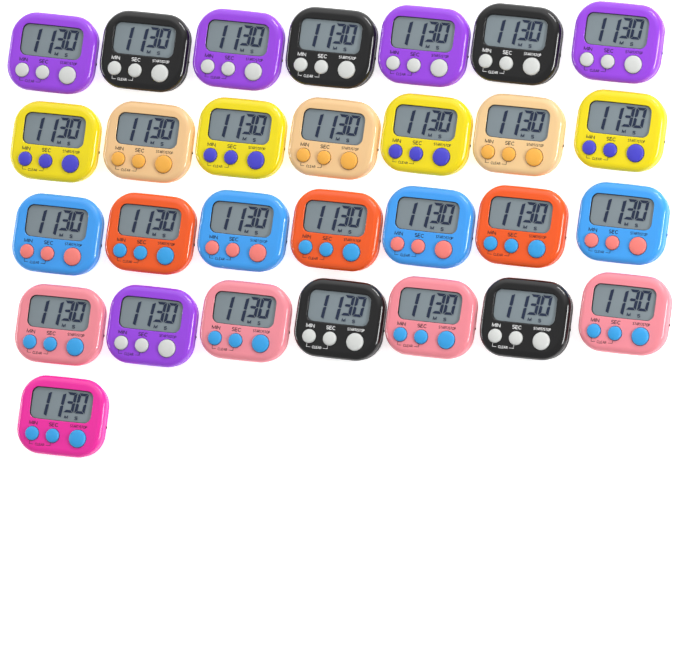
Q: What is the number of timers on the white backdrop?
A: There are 29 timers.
